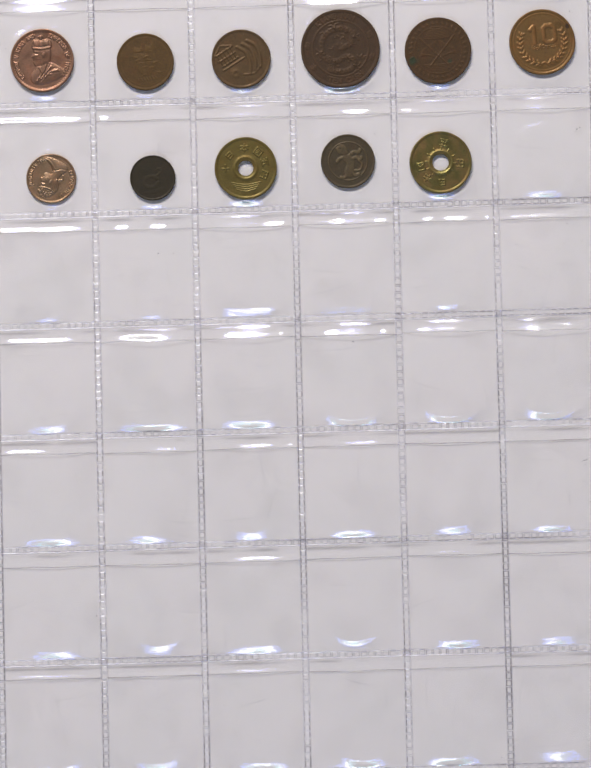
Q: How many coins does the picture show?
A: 11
